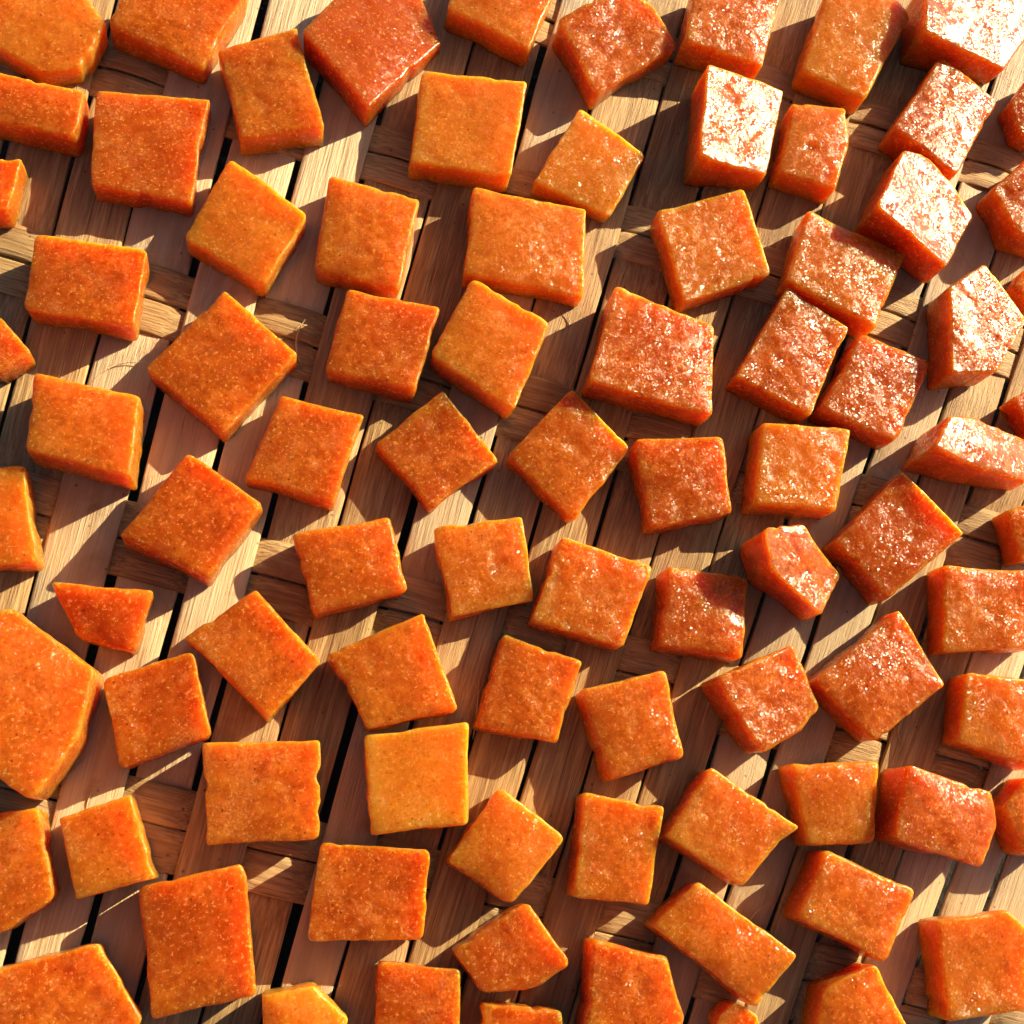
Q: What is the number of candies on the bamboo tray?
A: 86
